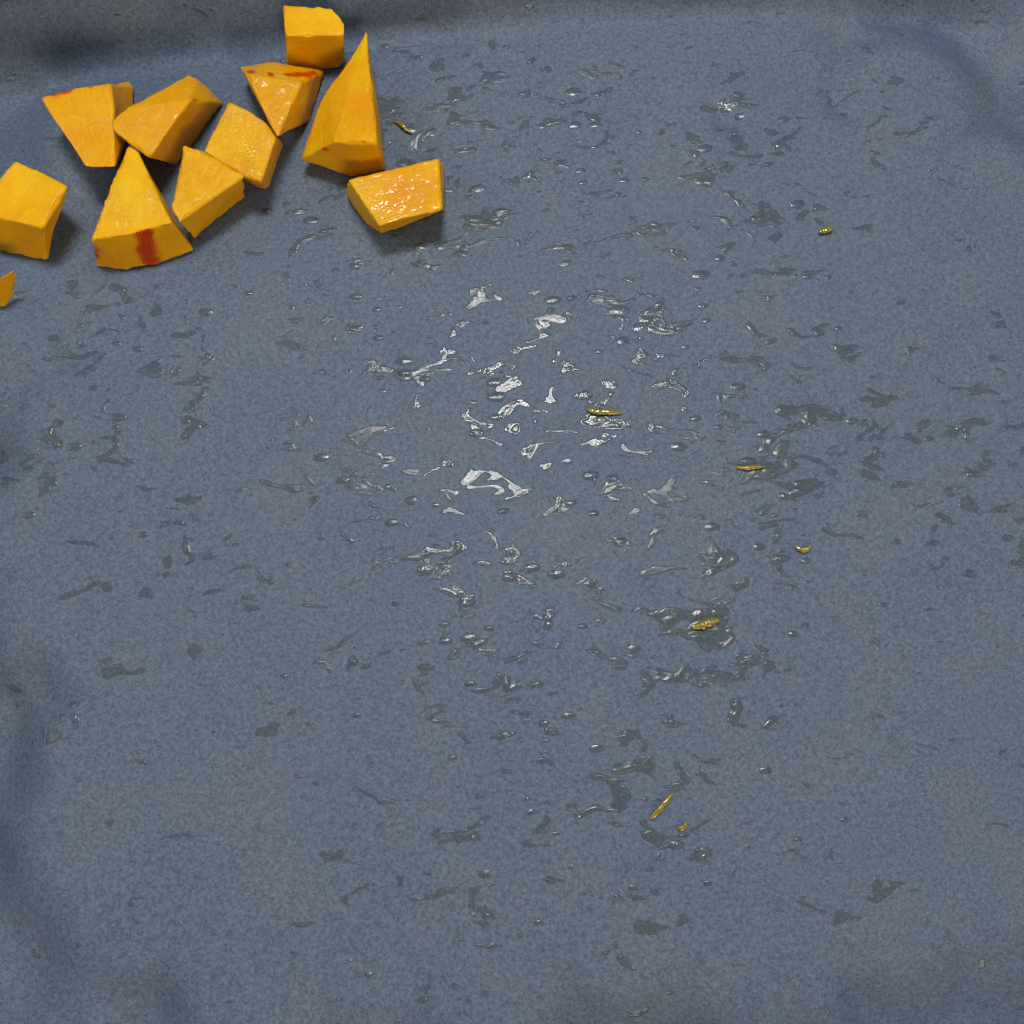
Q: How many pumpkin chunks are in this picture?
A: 11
